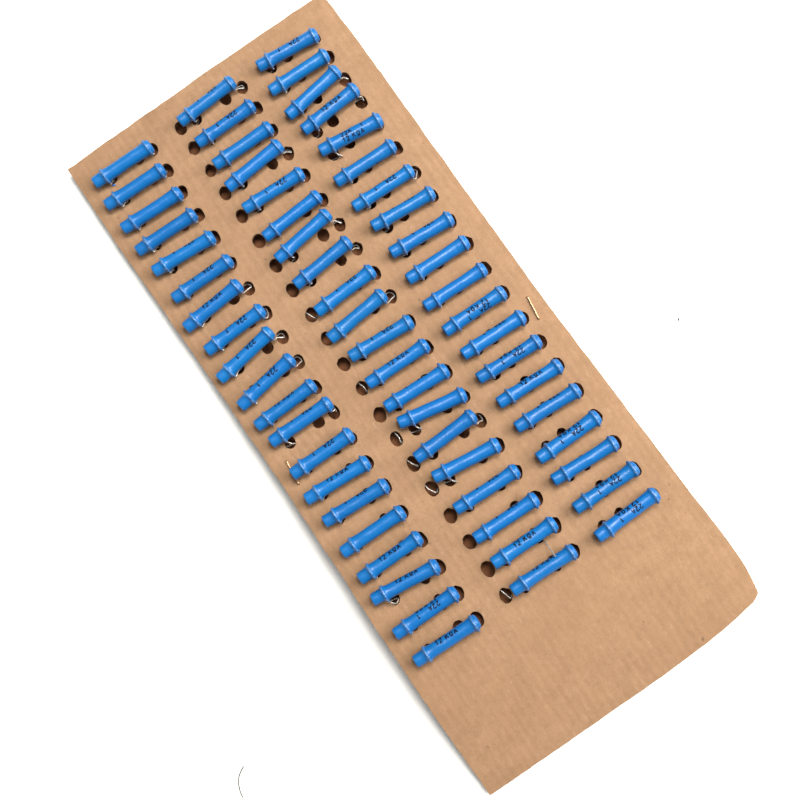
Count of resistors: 60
